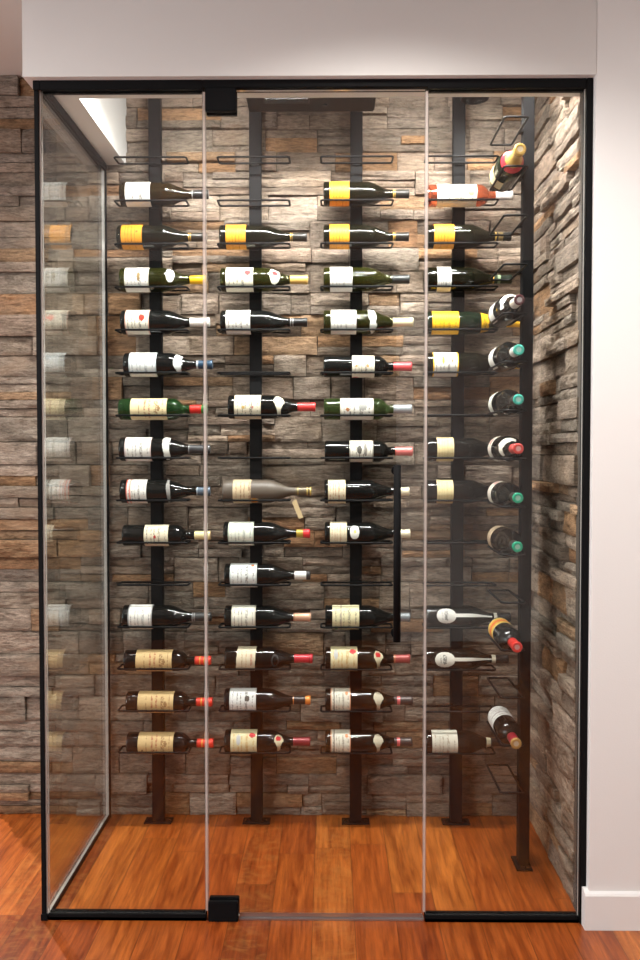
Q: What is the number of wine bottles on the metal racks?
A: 56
